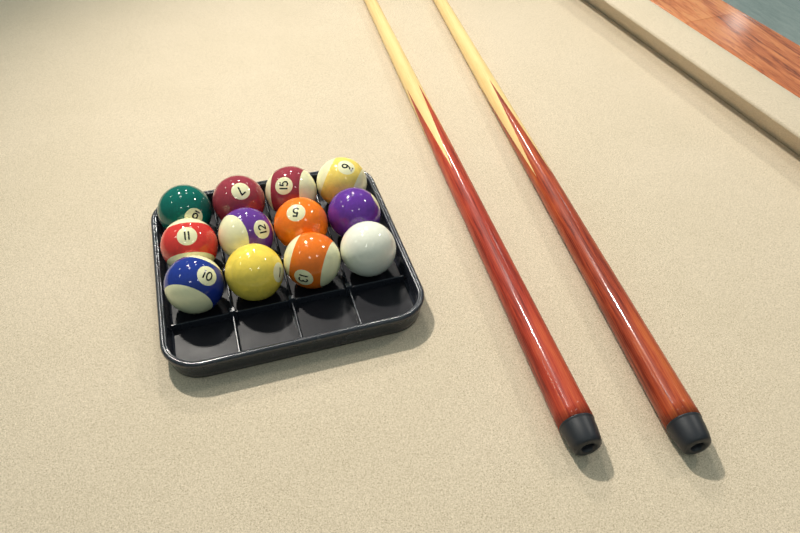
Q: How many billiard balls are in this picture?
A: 12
